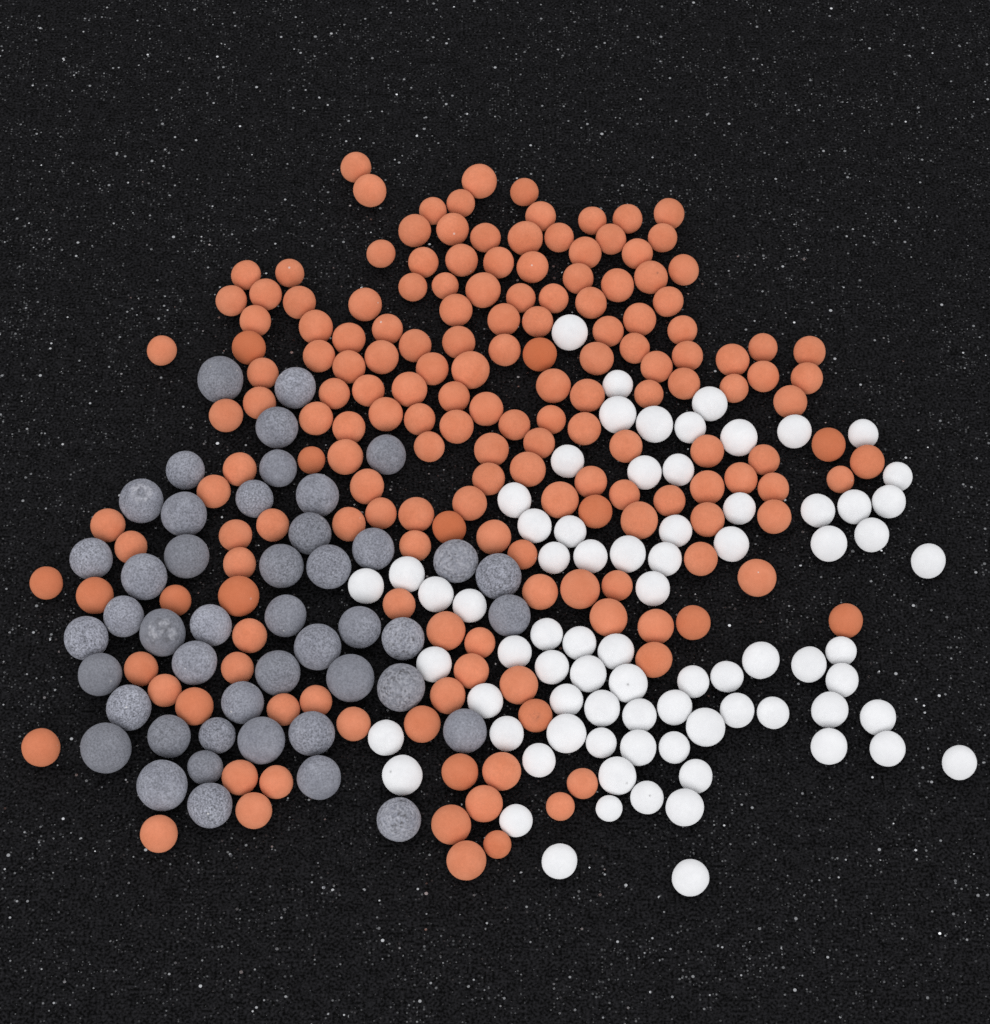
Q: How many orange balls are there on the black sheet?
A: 176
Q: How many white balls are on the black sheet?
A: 77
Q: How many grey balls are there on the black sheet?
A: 46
